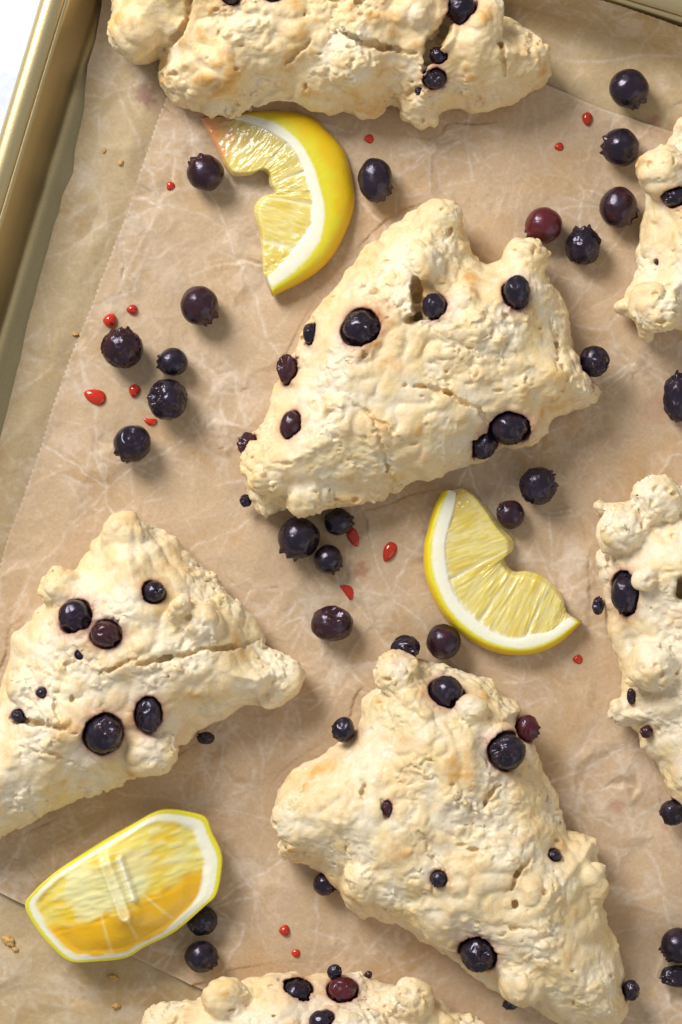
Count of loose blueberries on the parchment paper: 24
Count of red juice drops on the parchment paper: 15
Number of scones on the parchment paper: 7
